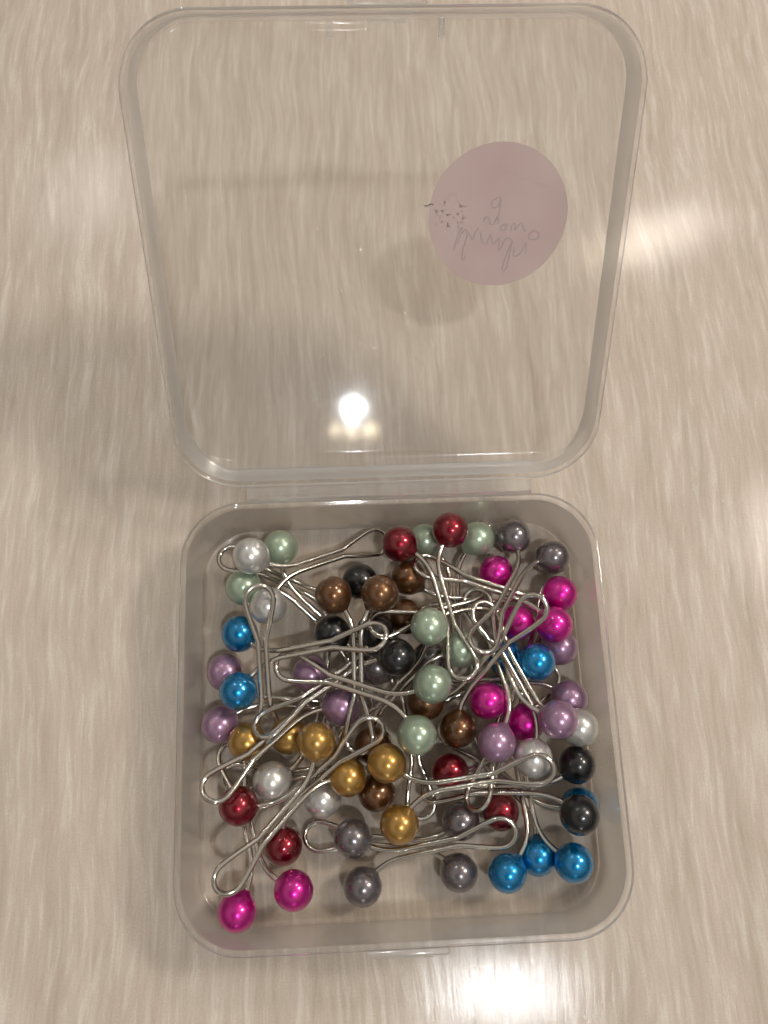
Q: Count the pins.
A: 36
